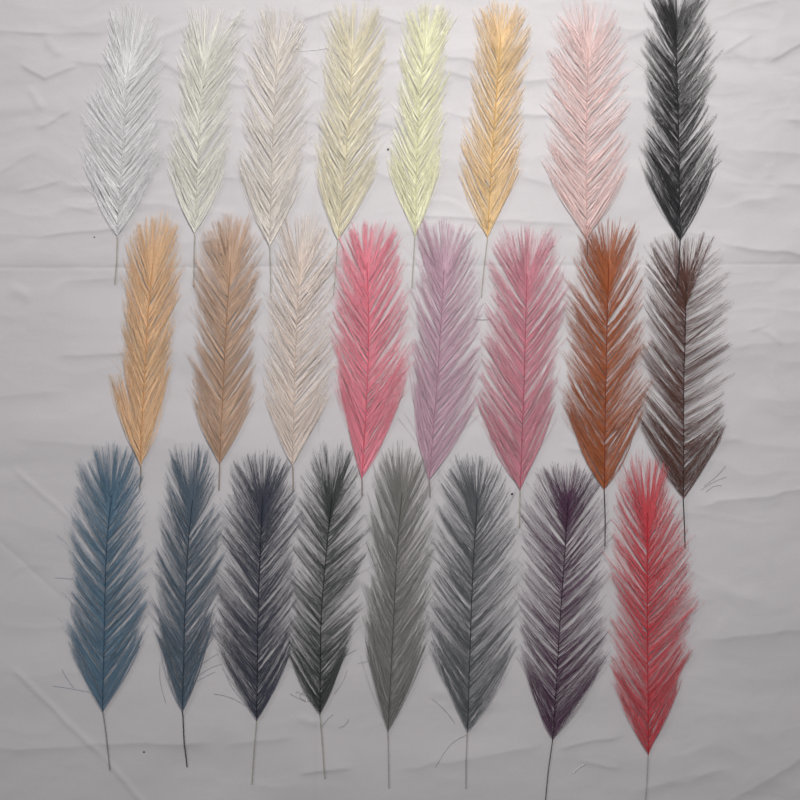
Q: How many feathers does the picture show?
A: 24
